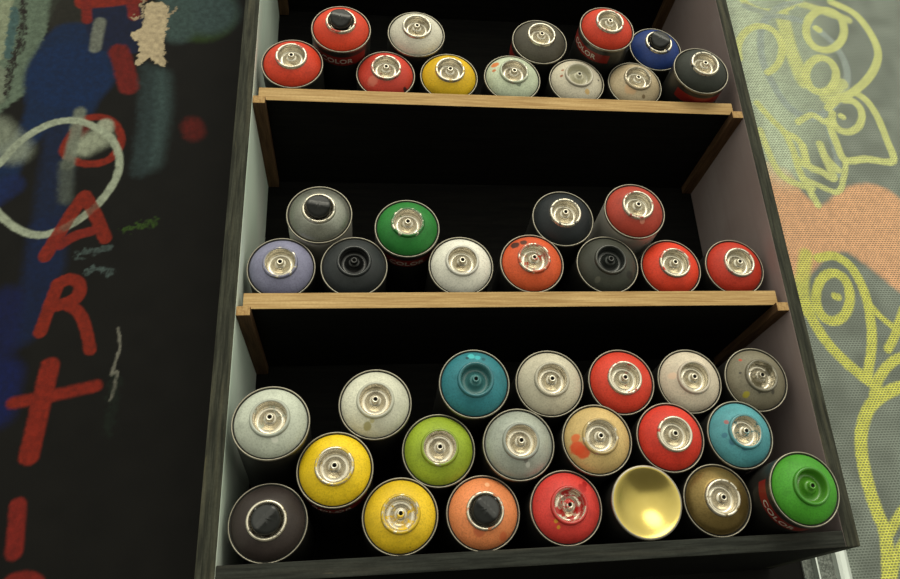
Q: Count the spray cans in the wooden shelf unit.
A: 43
